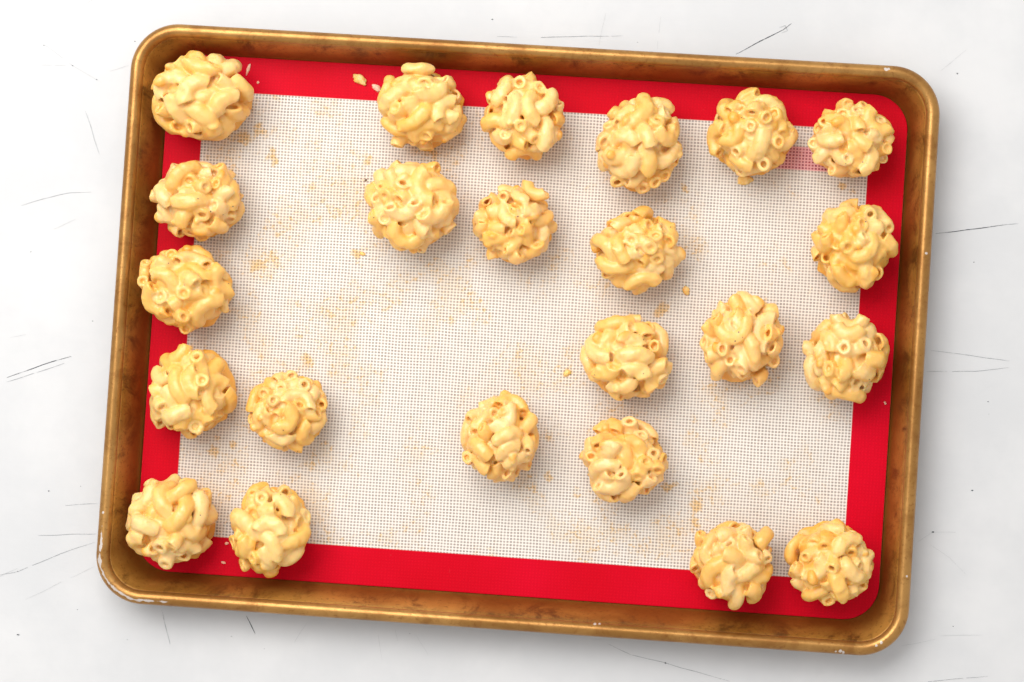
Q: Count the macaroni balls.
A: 23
